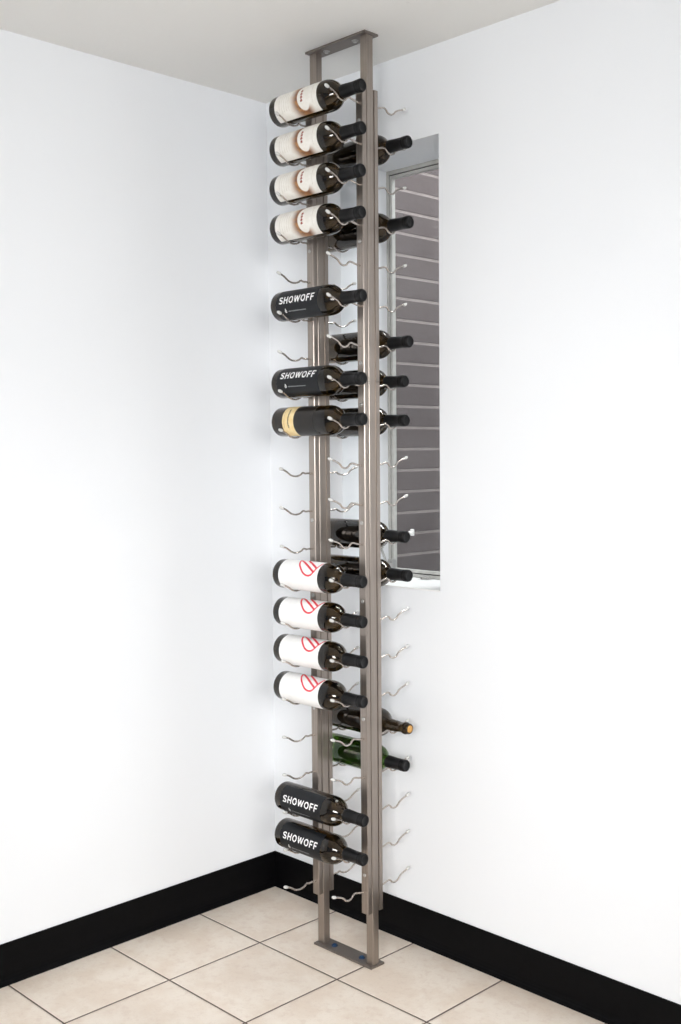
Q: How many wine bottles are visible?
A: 22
